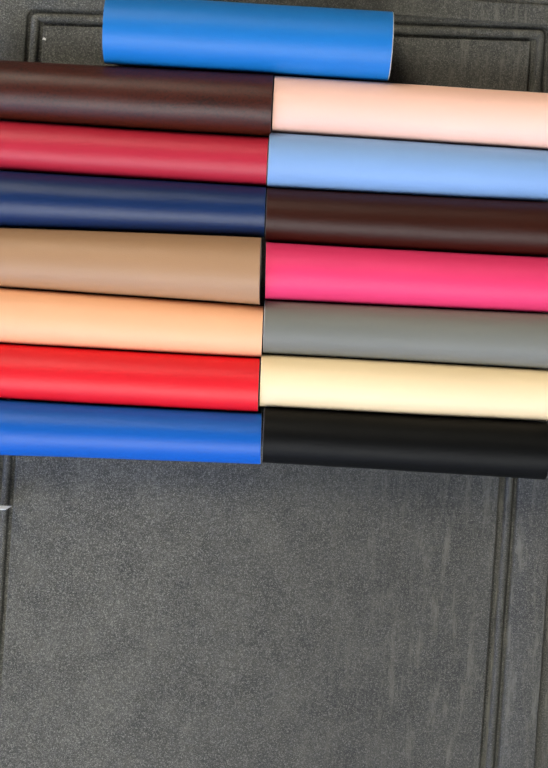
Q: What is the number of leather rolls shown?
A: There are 15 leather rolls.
